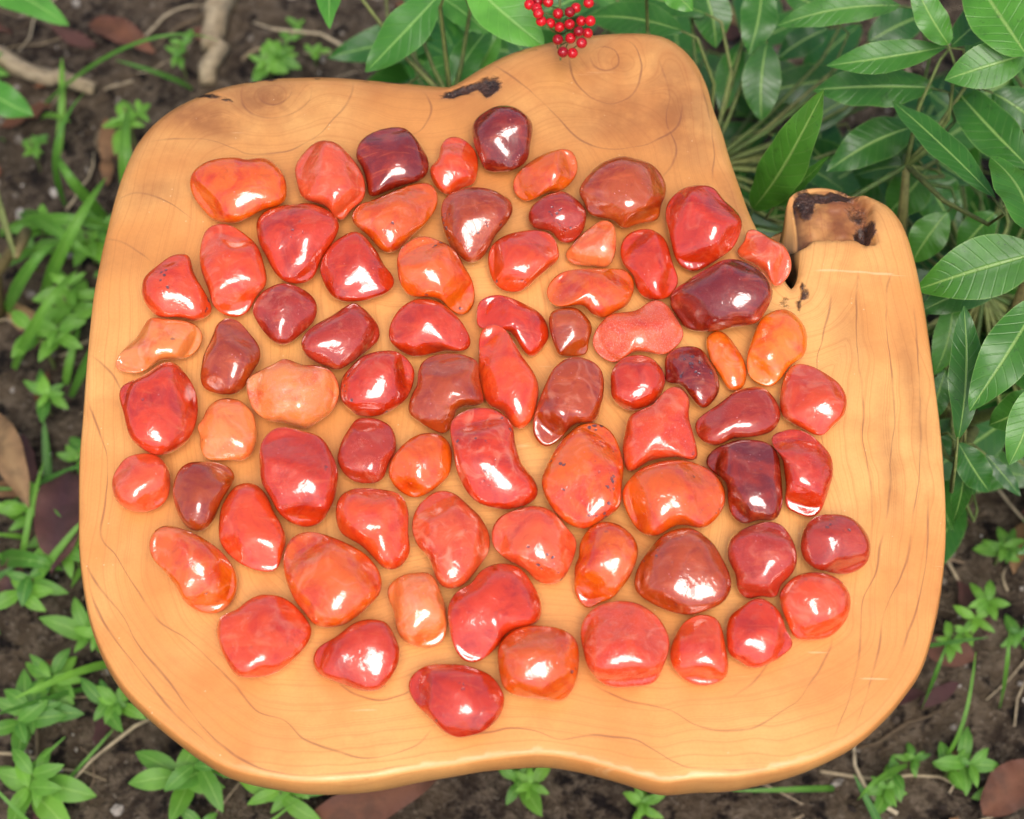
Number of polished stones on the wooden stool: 74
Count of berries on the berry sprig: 22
